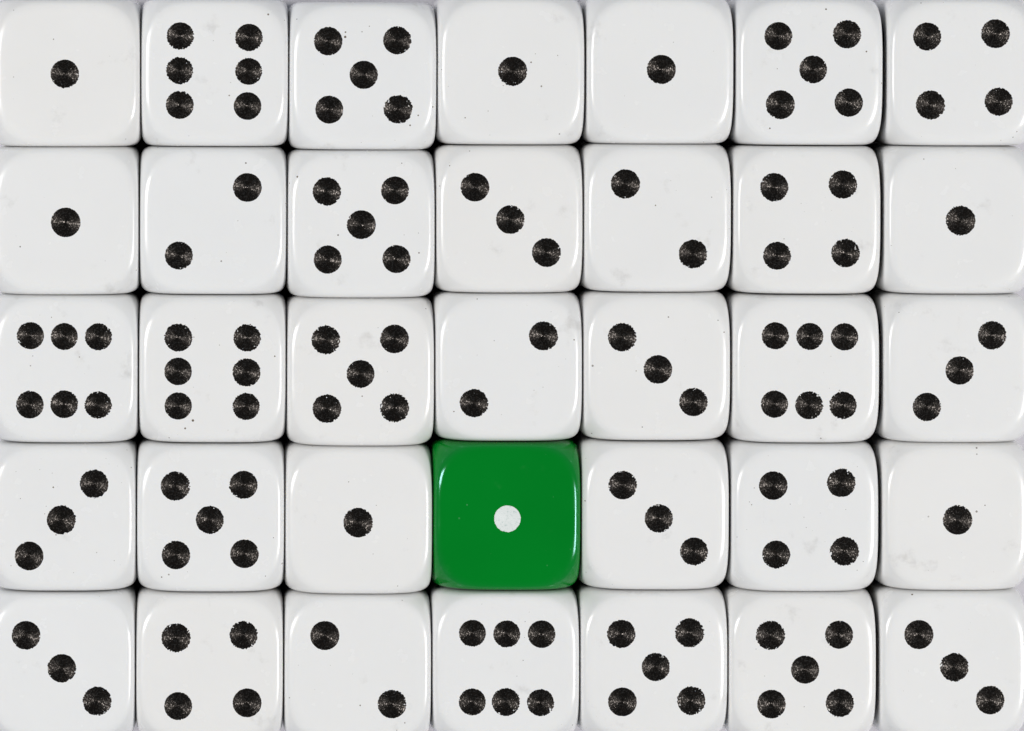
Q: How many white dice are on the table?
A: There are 34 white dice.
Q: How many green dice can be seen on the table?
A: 1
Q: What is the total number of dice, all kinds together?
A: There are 35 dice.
